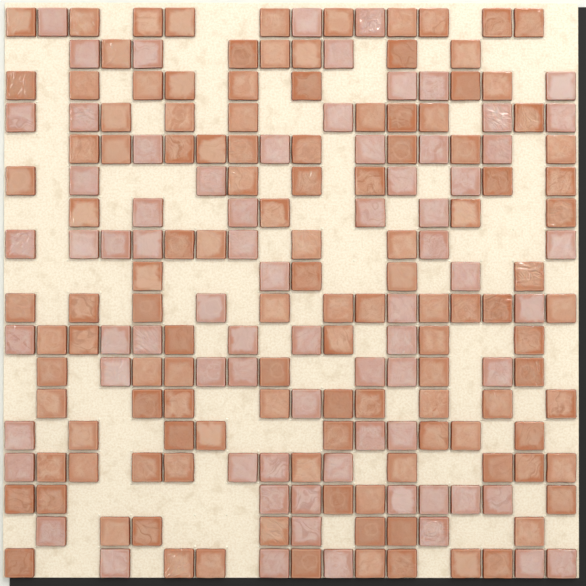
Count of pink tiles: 73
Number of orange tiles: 124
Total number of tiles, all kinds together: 197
